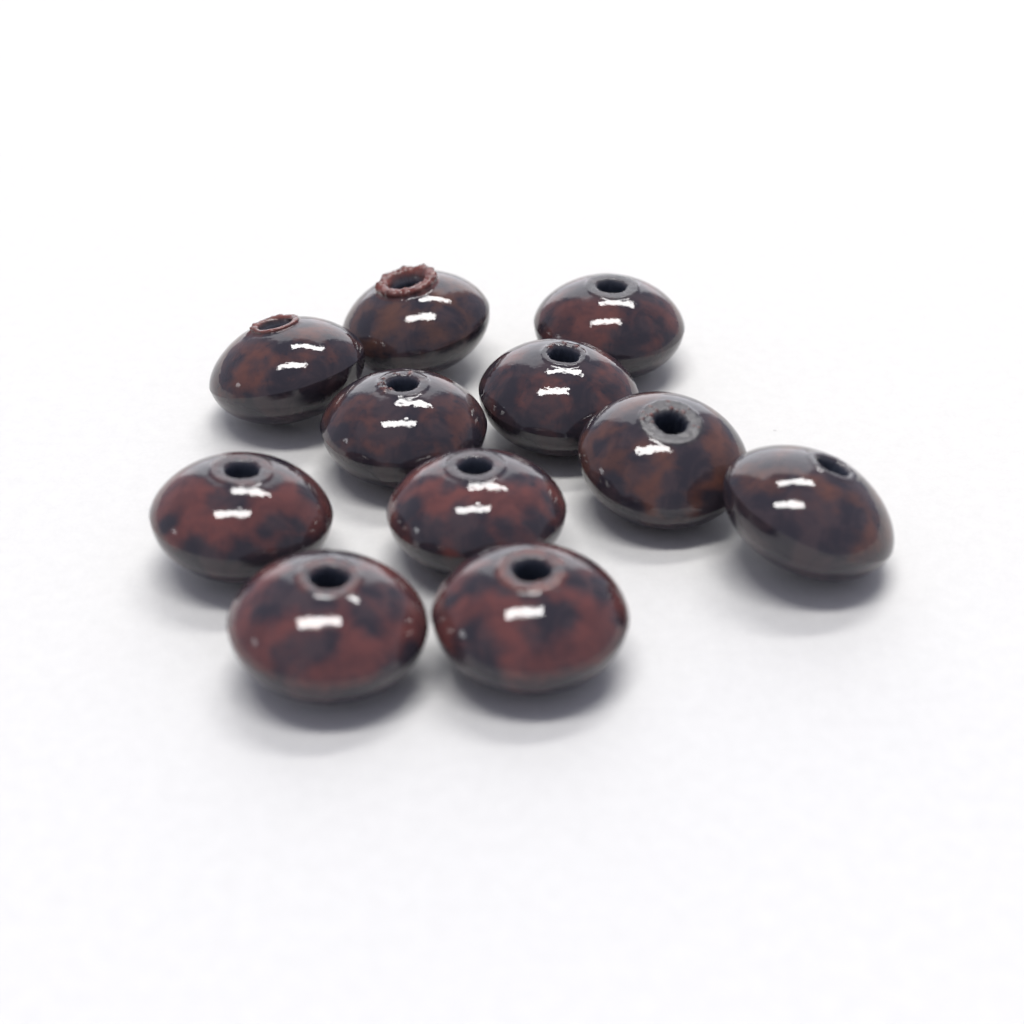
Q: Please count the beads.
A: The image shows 11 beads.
